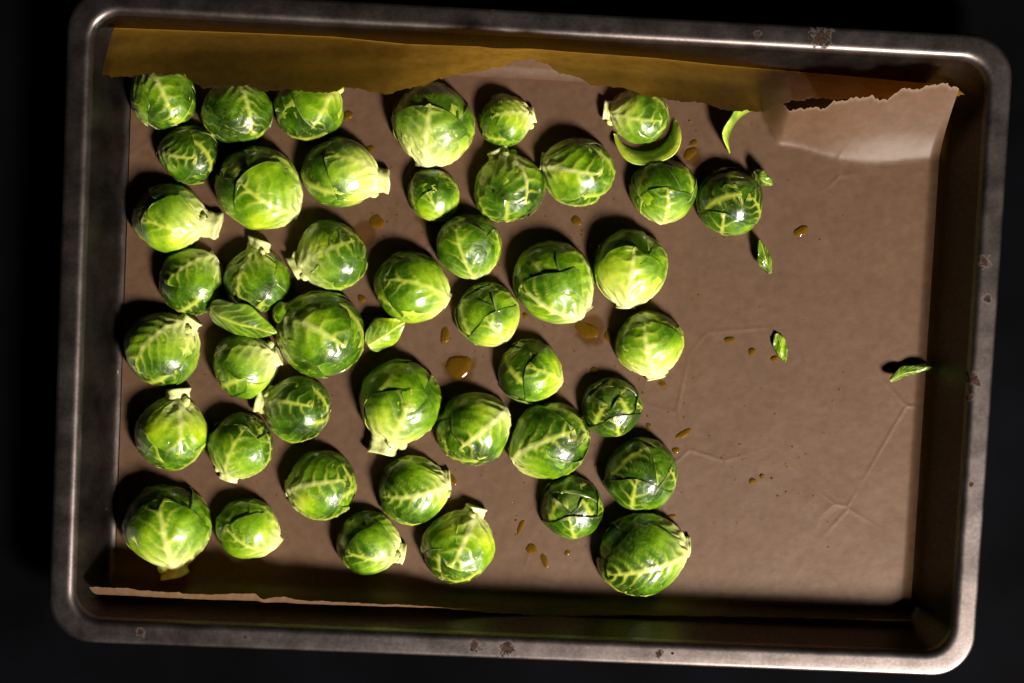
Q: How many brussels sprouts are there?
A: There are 44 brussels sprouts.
